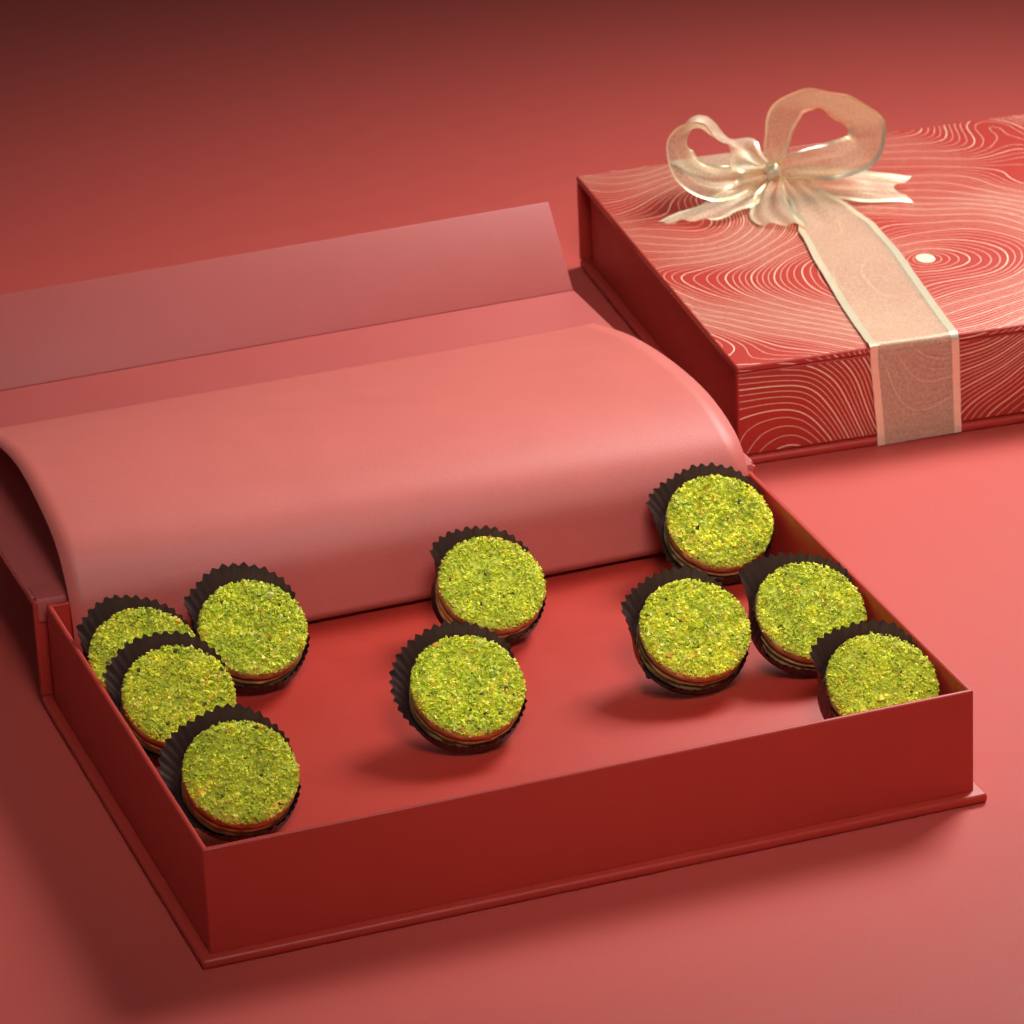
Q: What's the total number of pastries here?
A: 10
